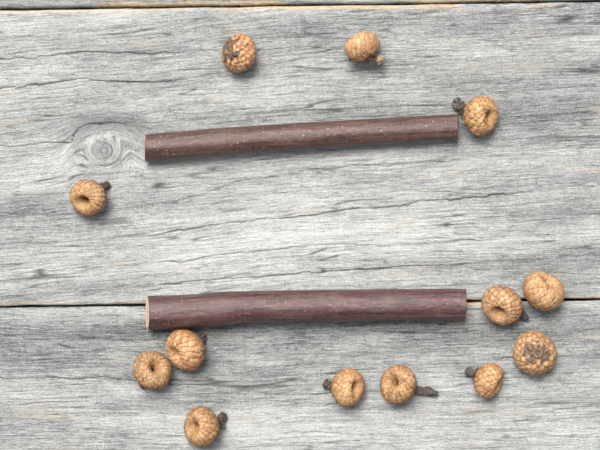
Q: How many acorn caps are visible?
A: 13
